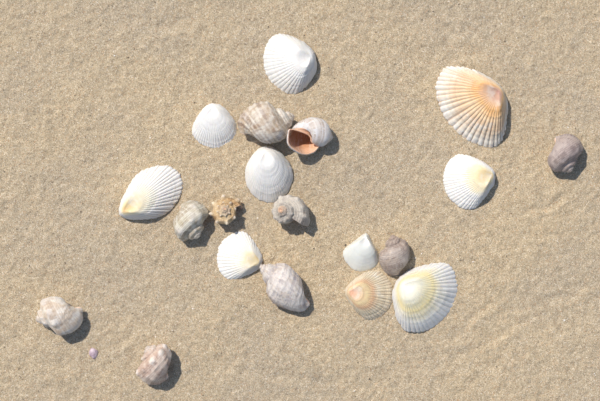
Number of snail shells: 10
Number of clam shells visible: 10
